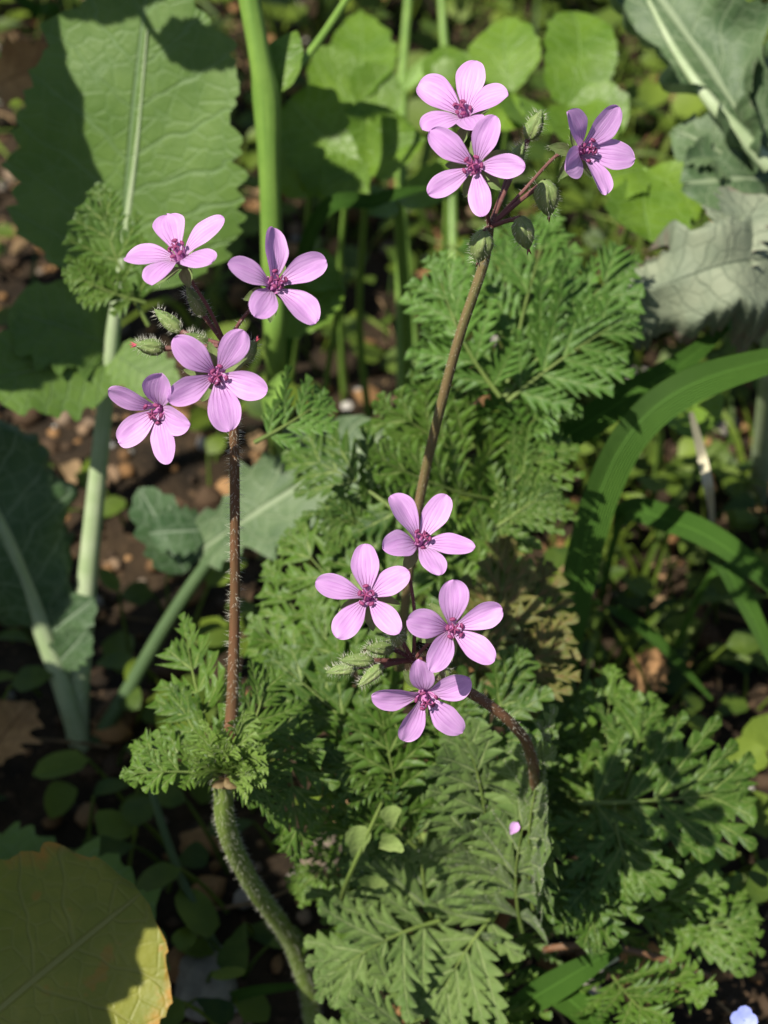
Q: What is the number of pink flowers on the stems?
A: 11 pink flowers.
